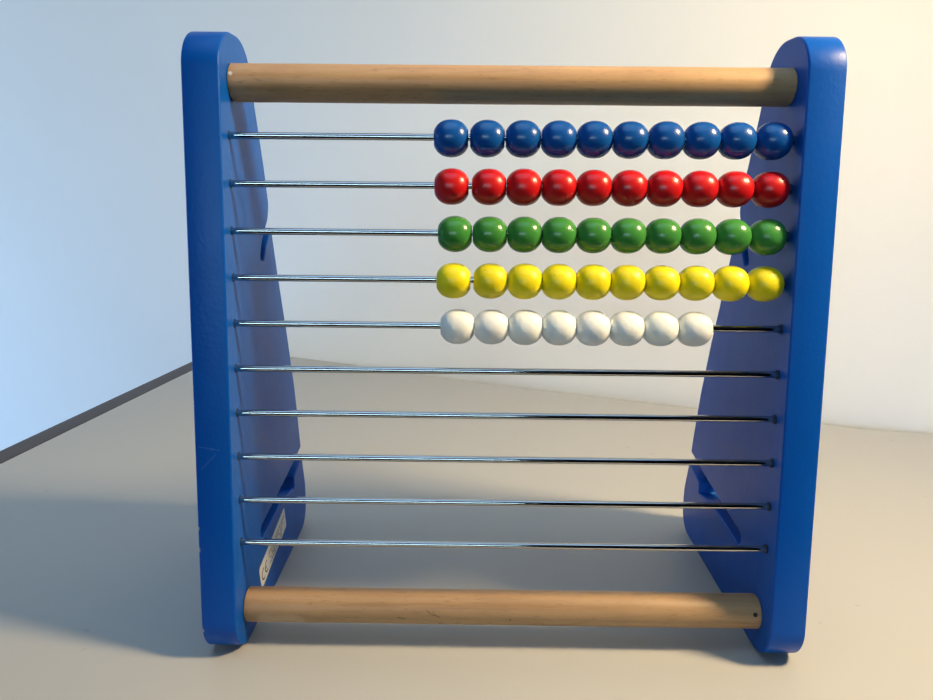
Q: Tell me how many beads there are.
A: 48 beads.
